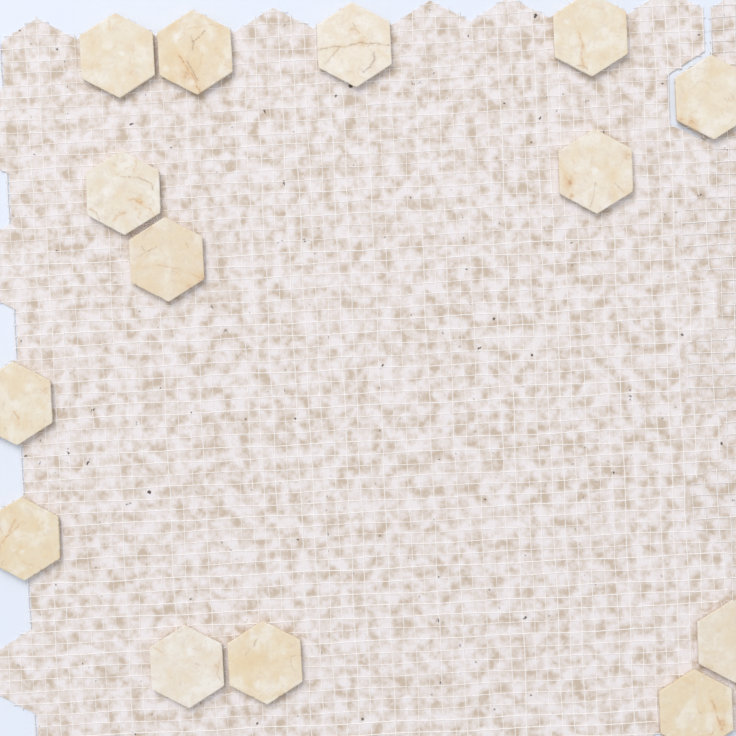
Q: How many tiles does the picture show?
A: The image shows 14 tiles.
